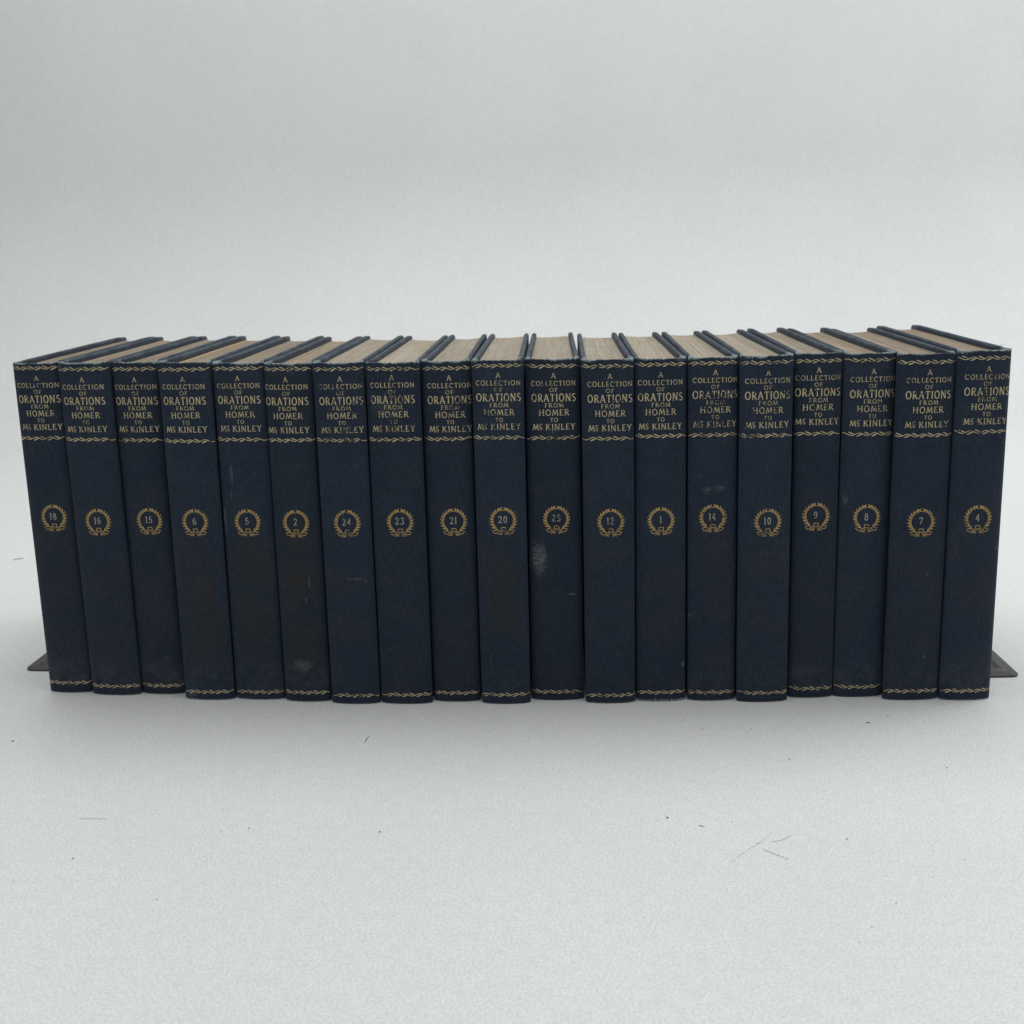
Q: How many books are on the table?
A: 19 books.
